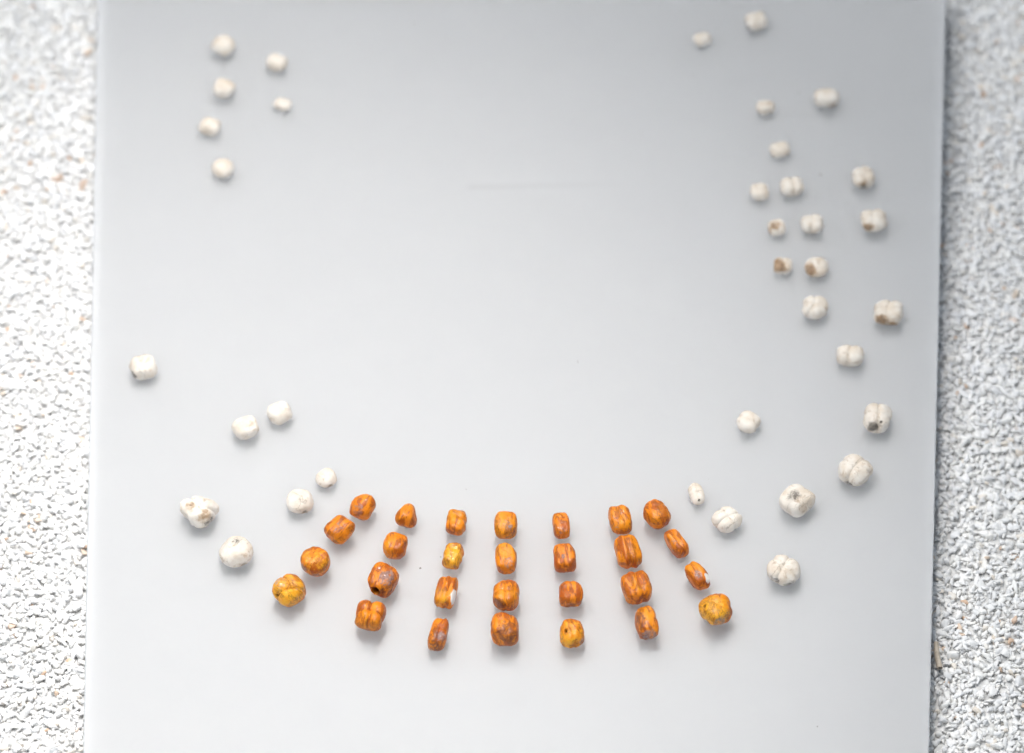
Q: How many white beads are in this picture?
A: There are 36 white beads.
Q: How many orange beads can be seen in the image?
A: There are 28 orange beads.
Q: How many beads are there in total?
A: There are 64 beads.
